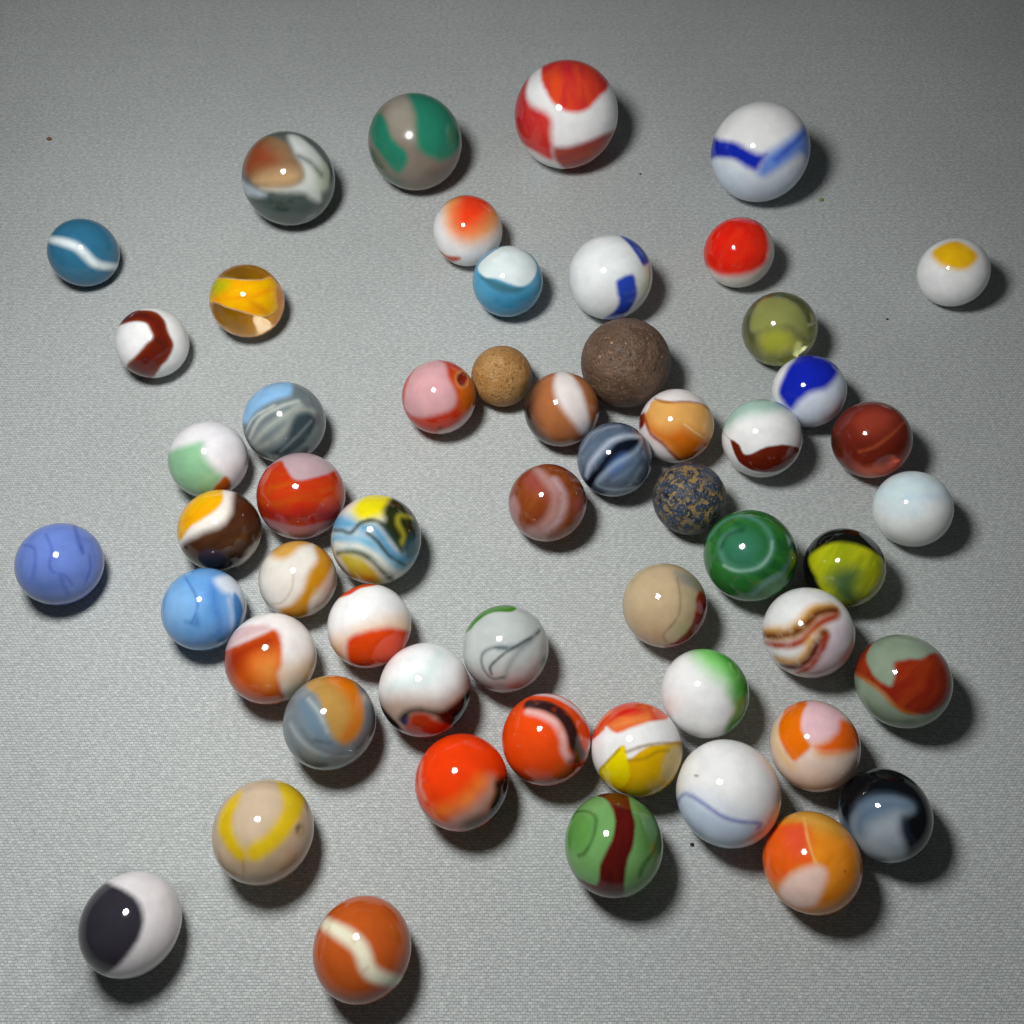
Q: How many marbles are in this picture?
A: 55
